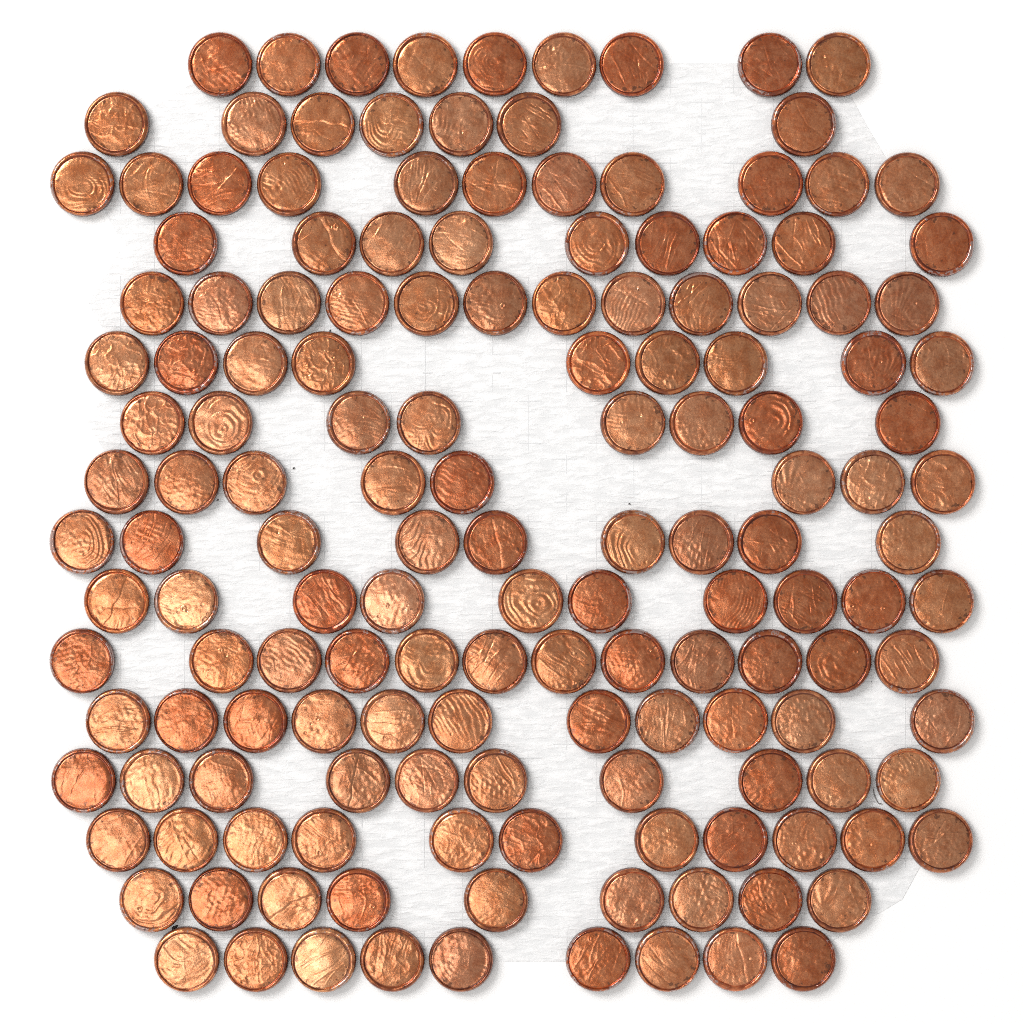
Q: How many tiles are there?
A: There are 154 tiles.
